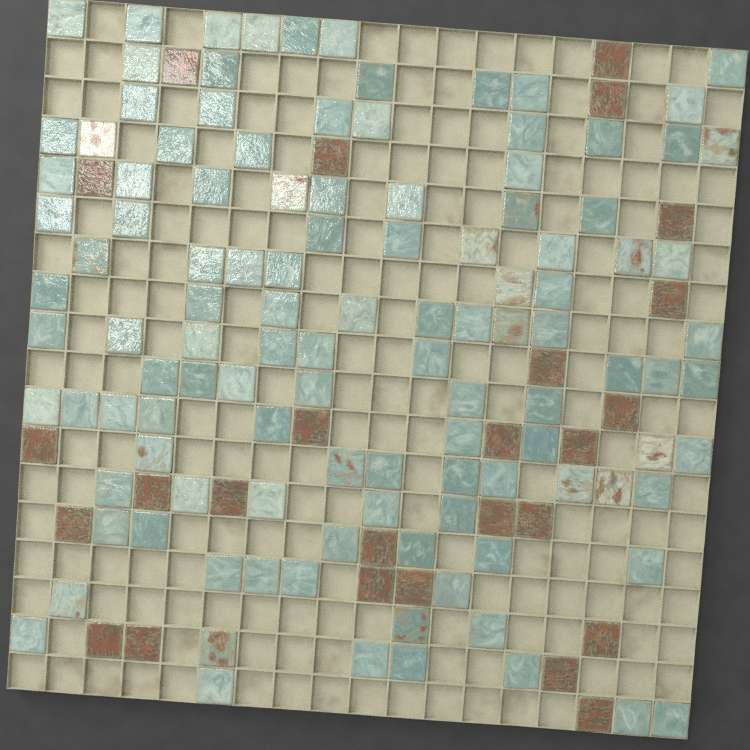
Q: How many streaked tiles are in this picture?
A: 17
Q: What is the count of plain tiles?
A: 98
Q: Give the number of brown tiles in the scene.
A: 26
